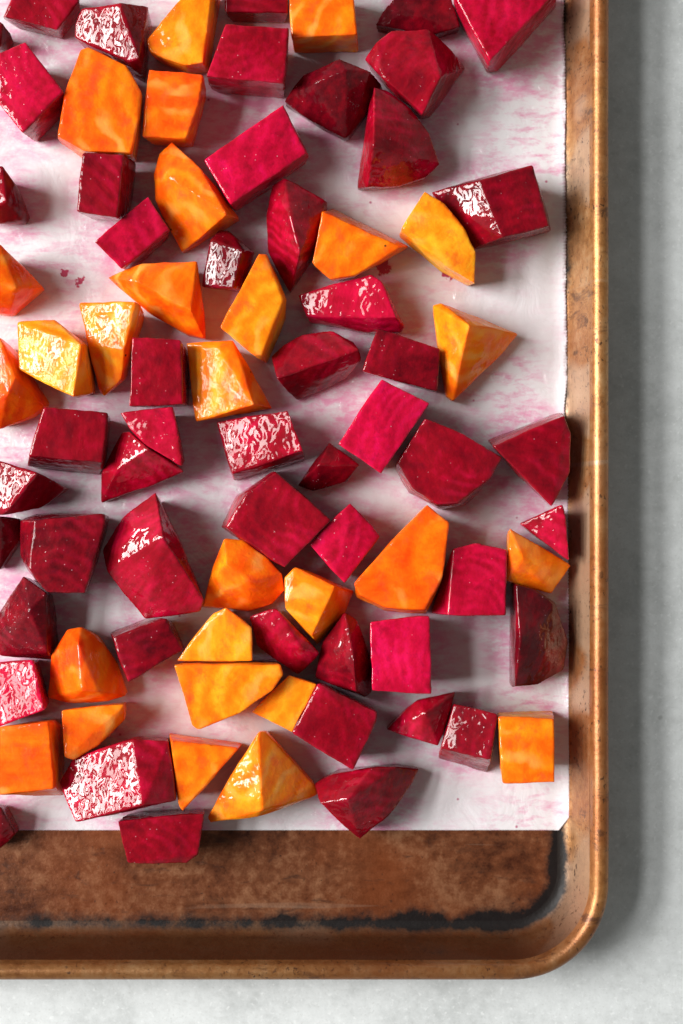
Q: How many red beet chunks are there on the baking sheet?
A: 52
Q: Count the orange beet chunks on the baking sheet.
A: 28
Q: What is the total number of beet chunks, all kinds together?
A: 80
